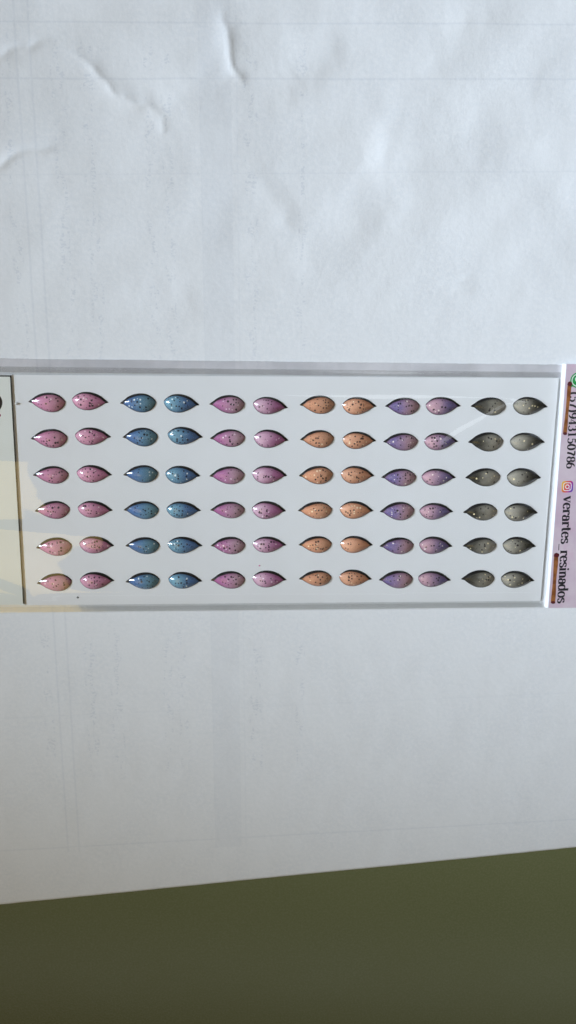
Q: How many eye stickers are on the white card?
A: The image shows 72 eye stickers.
